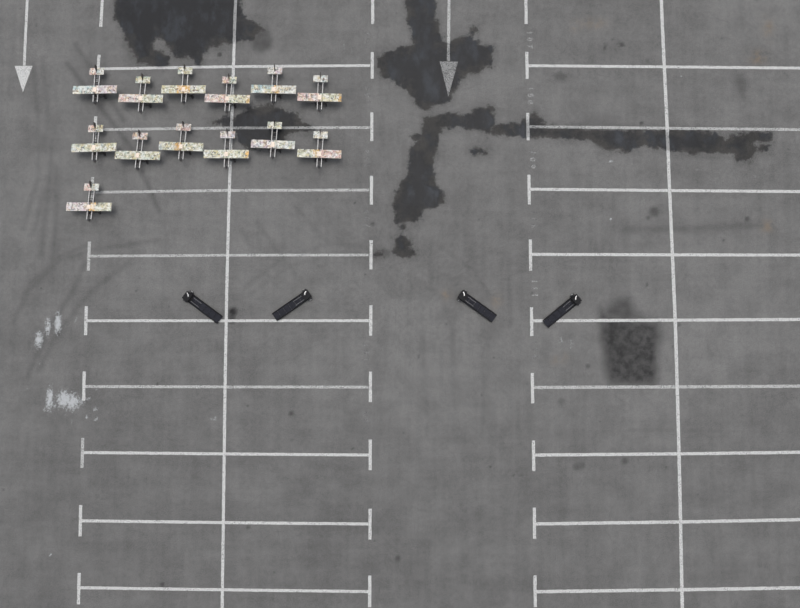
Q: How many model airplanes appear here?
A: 13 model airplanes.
